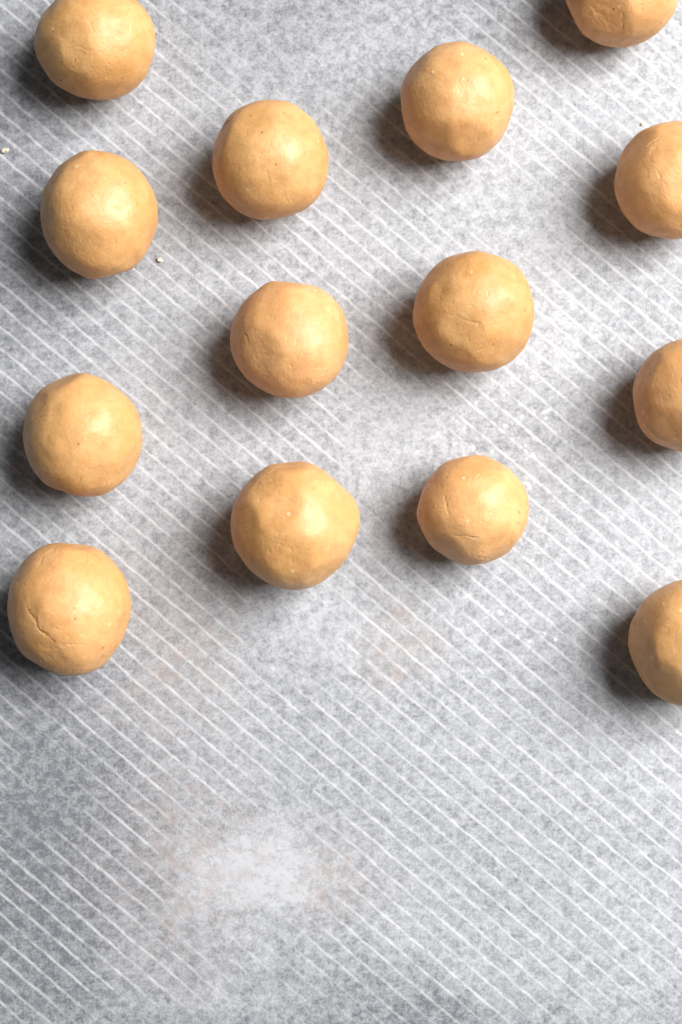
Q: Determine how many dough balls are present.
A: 14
